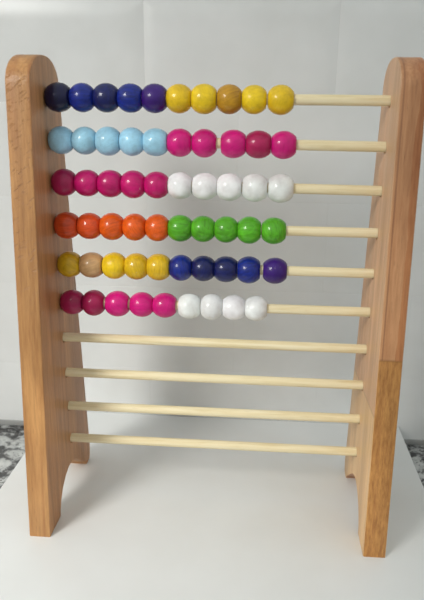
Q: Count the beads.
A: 59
